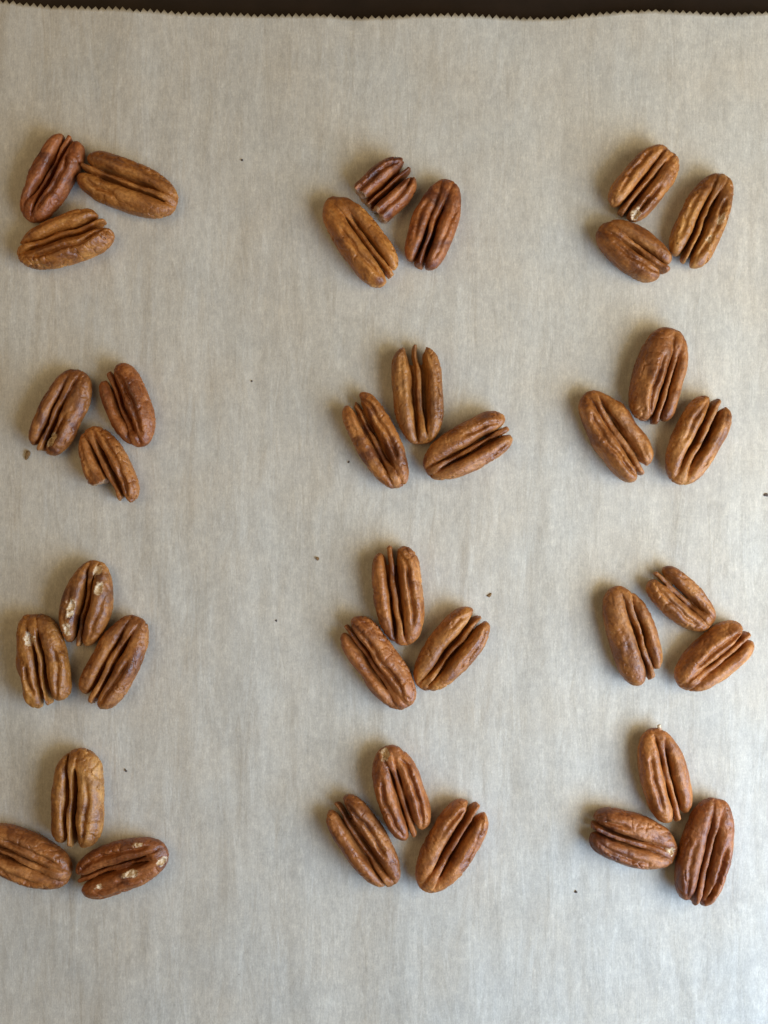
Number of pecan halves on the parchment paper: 36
